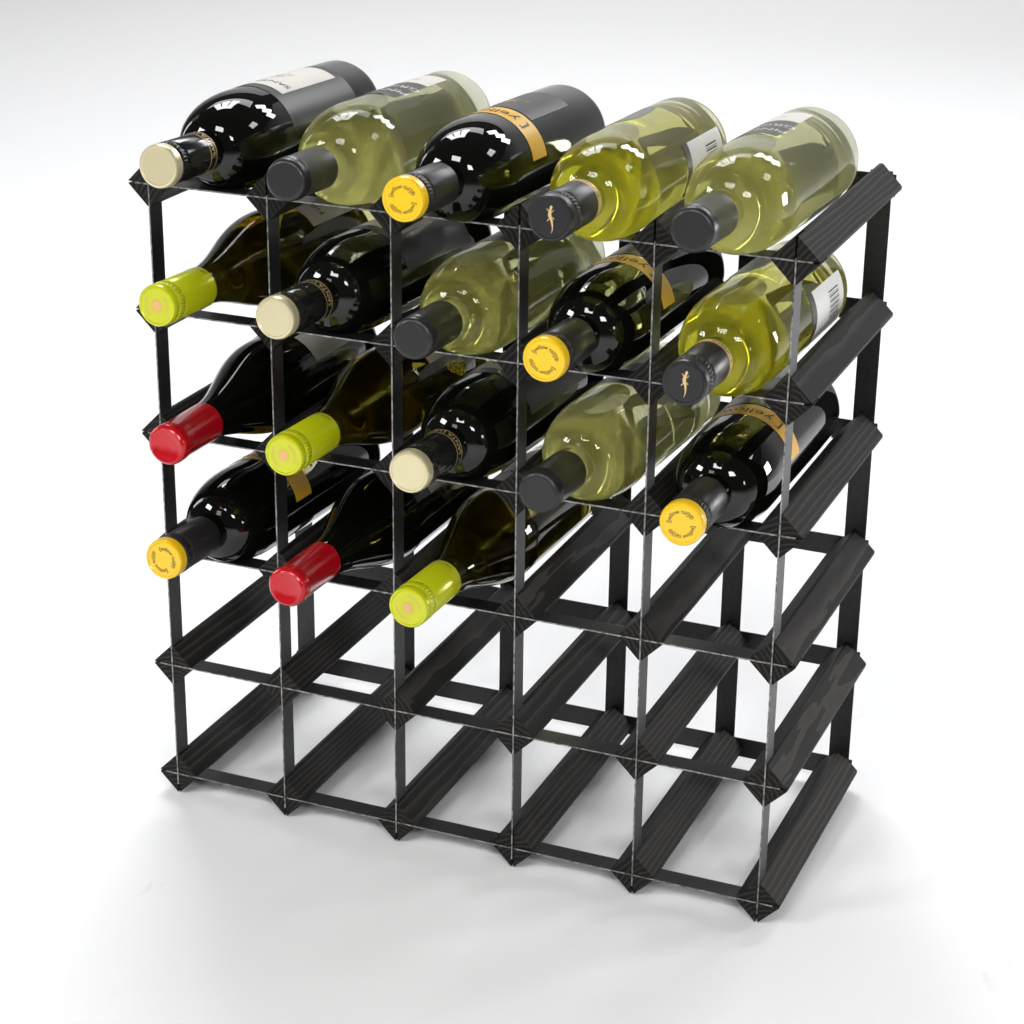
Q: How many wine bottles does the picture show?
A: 18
